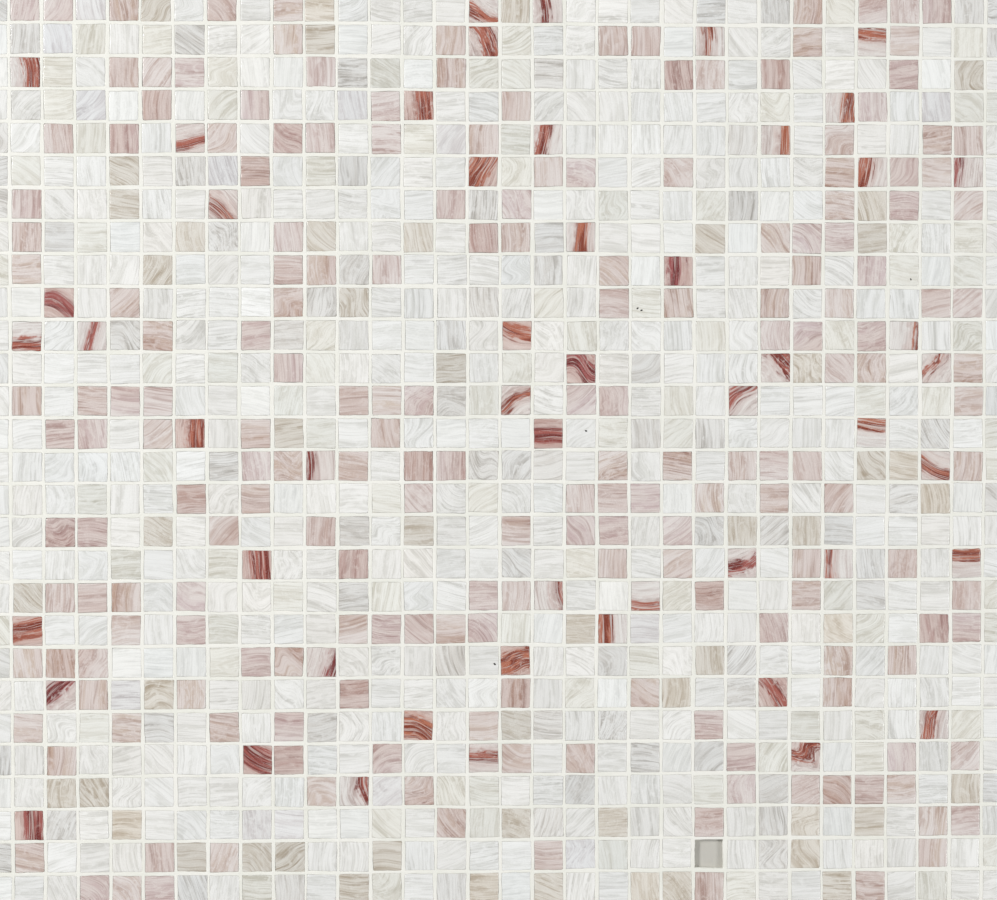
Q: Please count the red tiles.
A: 51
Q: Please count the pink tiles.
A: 198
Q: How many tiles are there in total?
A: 249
